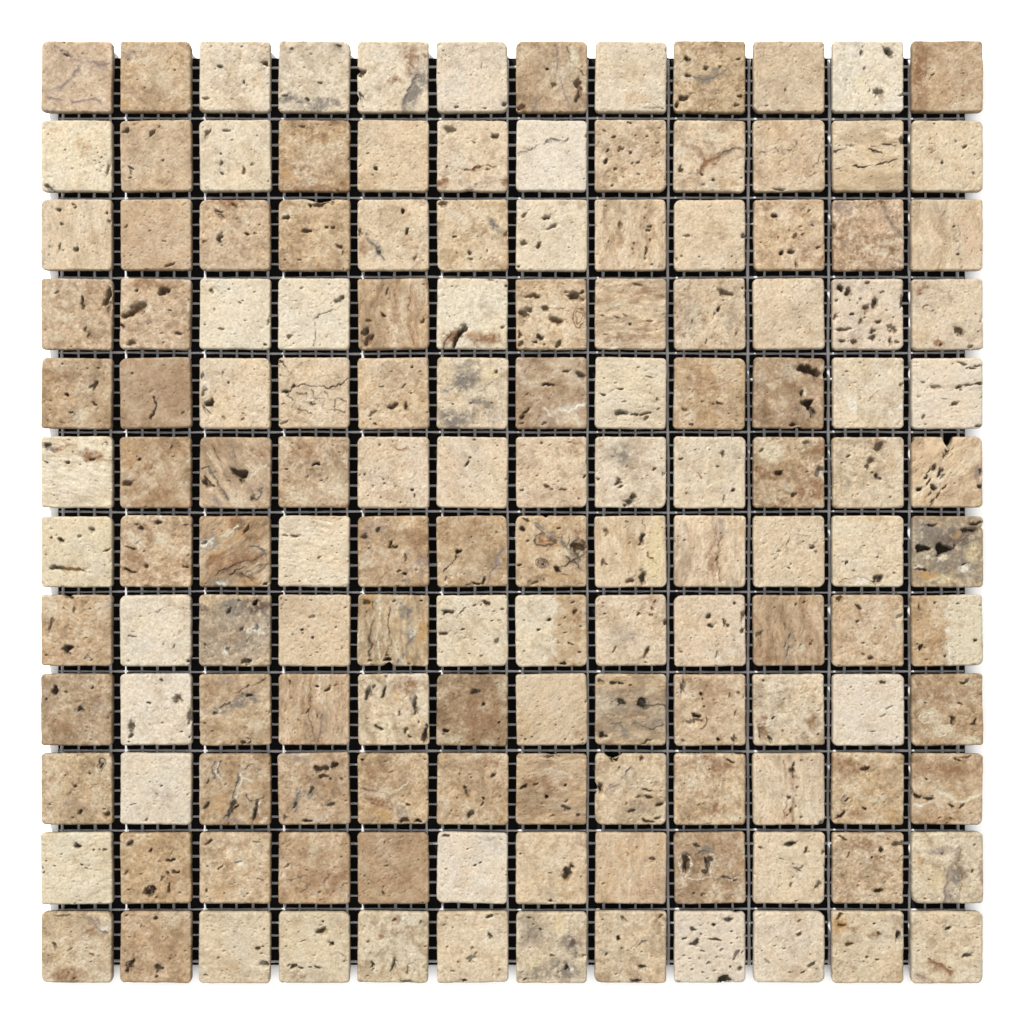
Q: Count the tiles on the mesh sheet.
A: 144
